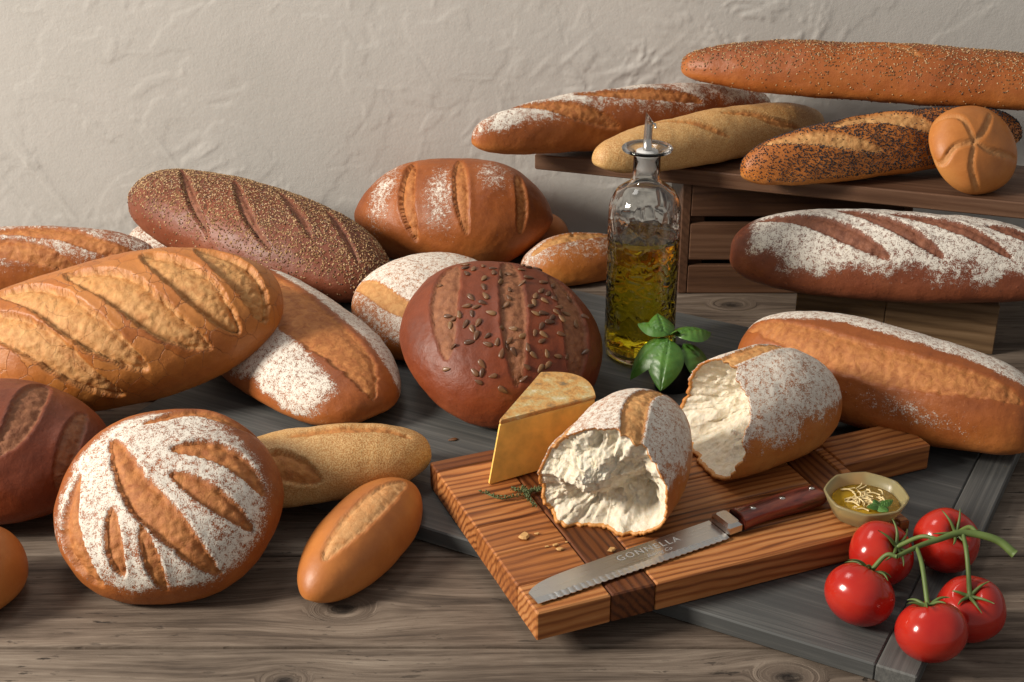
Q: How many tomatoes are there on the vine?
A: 5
